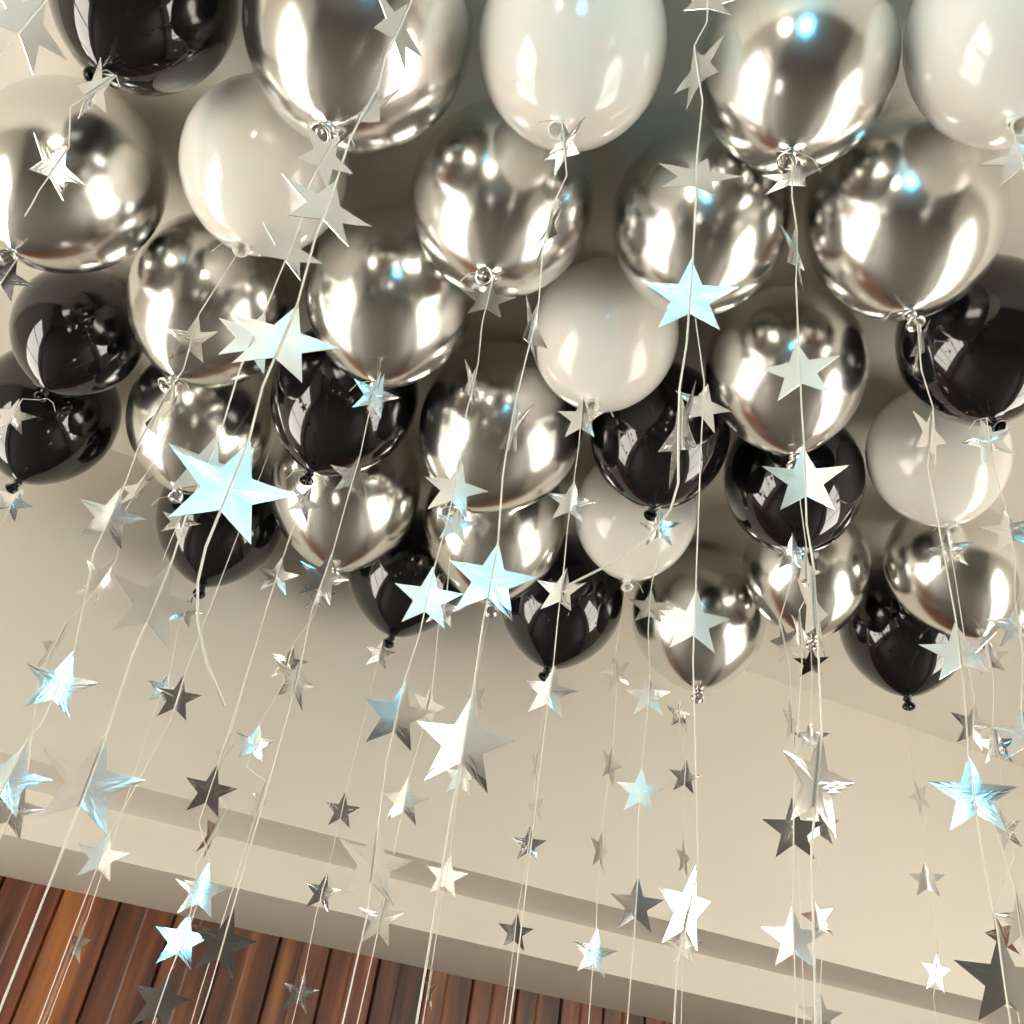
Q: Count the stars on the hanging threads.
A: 142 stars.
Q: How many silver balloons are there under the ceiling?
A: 16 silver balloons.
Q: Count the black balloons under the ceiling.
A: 11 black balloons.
